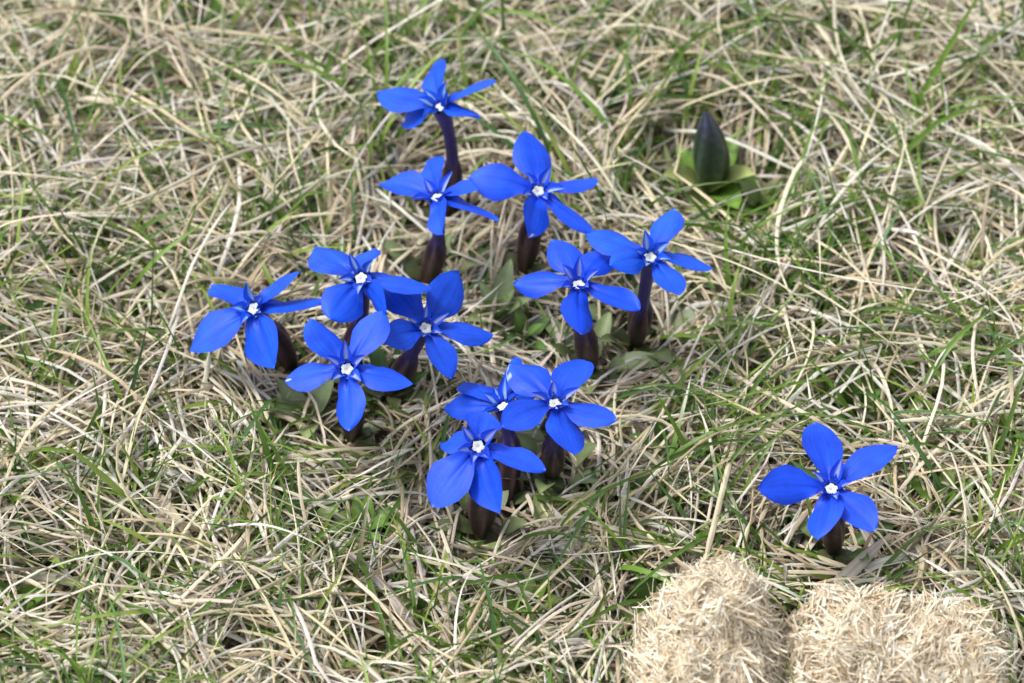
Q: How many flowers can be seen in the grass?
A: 13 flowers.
